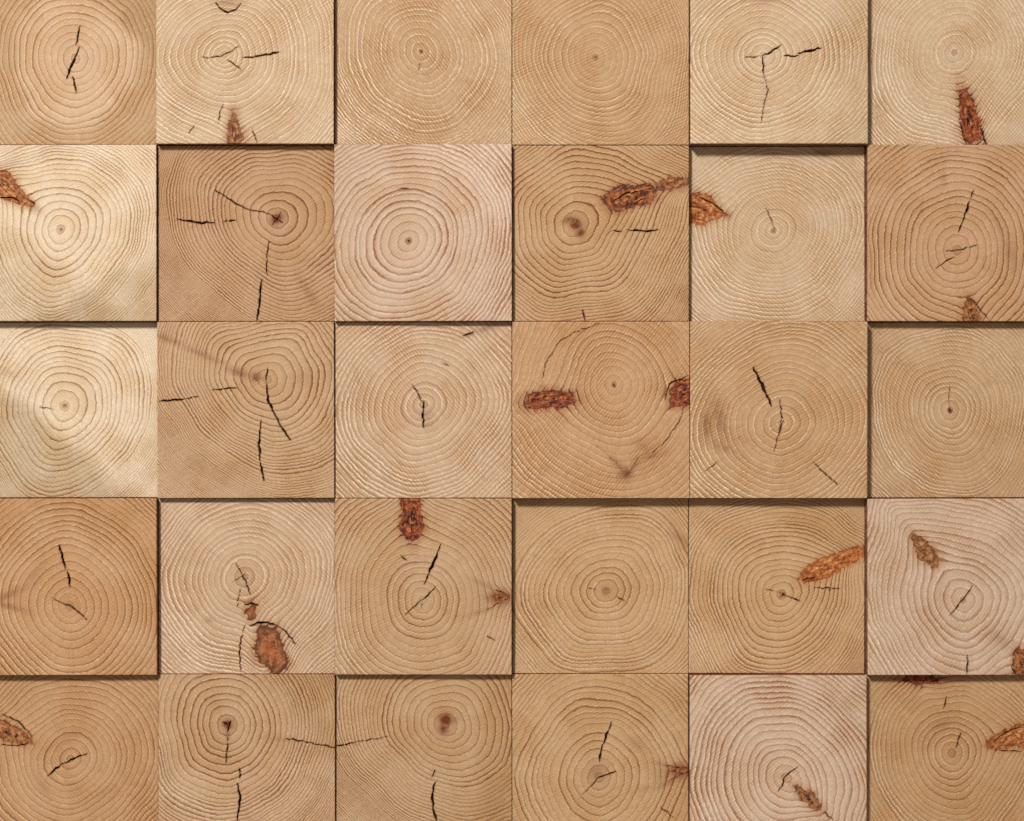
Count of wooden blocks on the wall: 30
